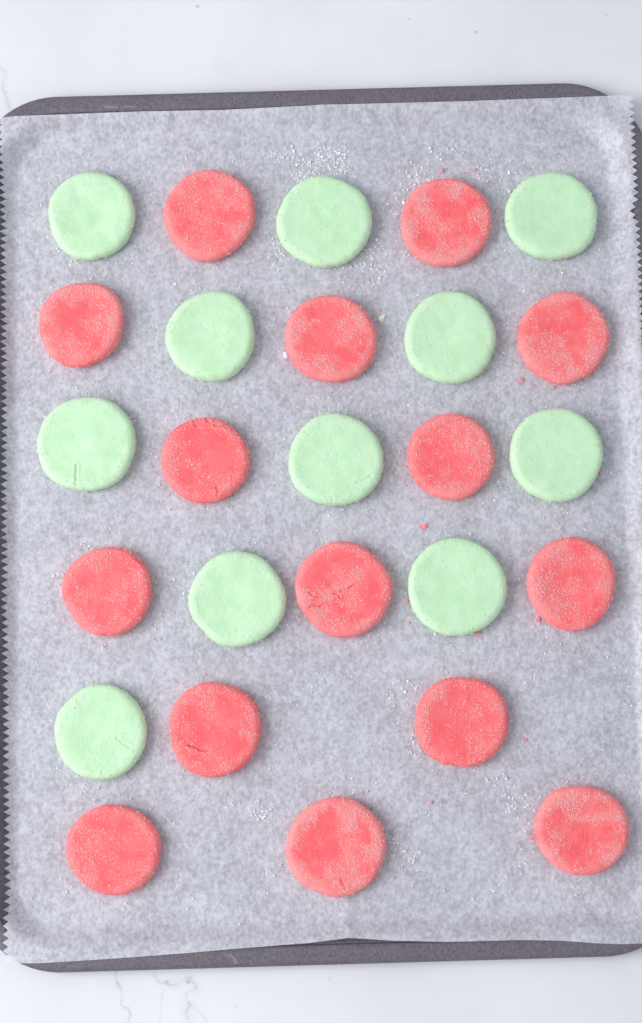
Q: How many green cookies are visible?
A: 11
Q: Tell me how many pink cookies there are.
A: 15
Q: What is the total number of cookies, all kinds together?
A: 26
